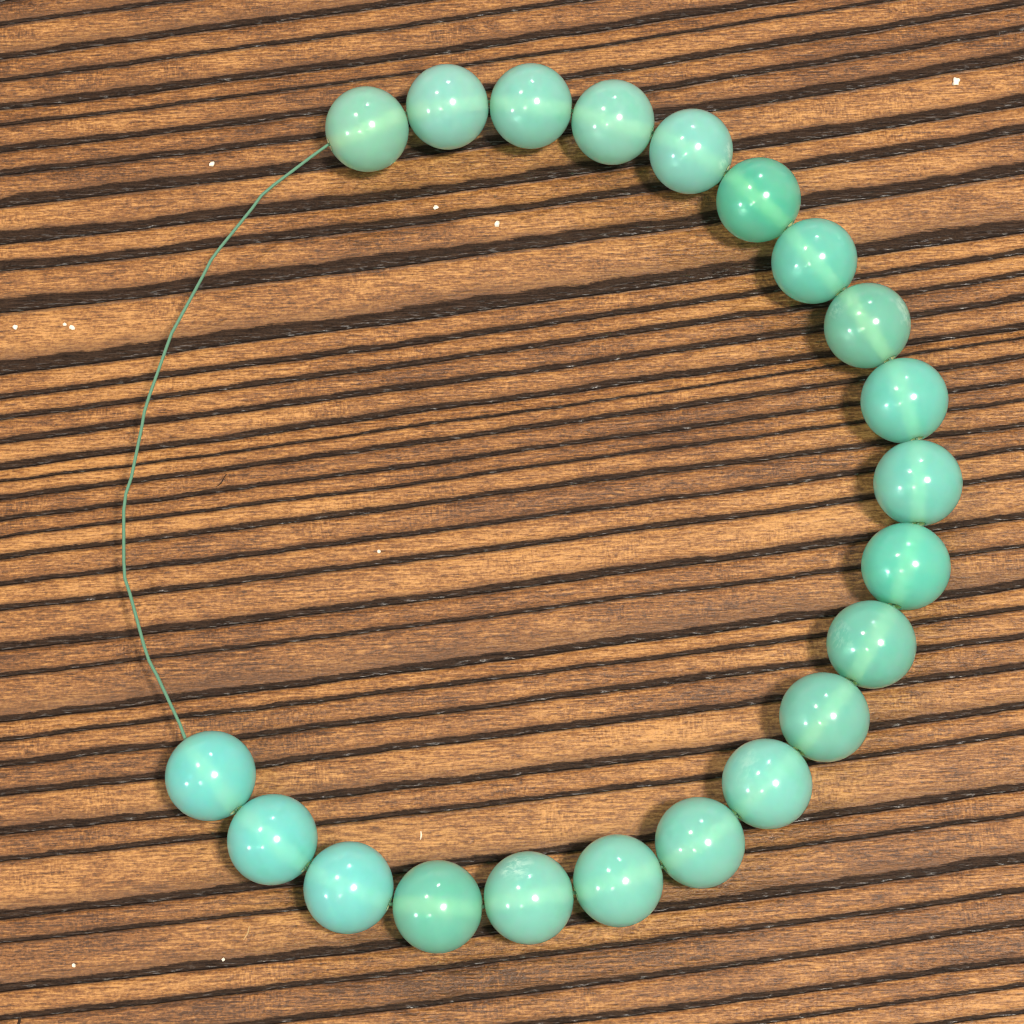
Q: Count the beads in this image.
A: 21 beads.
